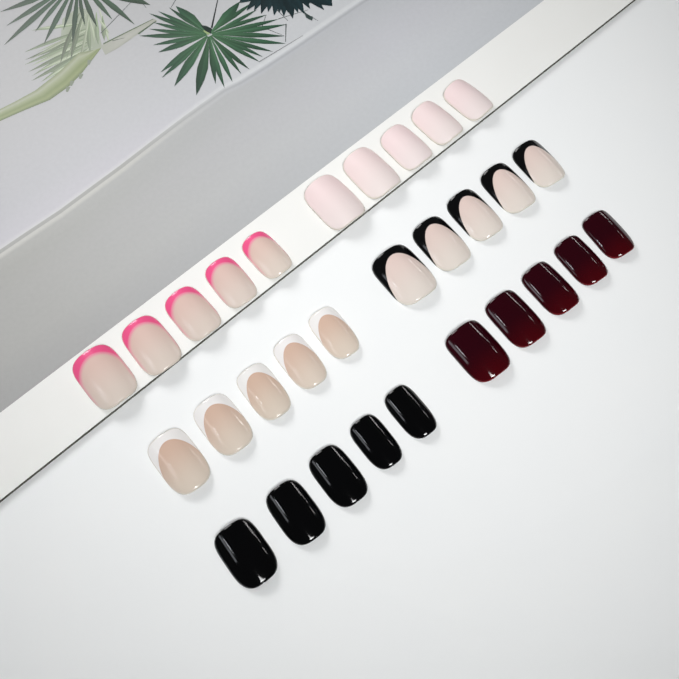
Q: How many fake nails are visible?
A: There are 30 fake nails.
